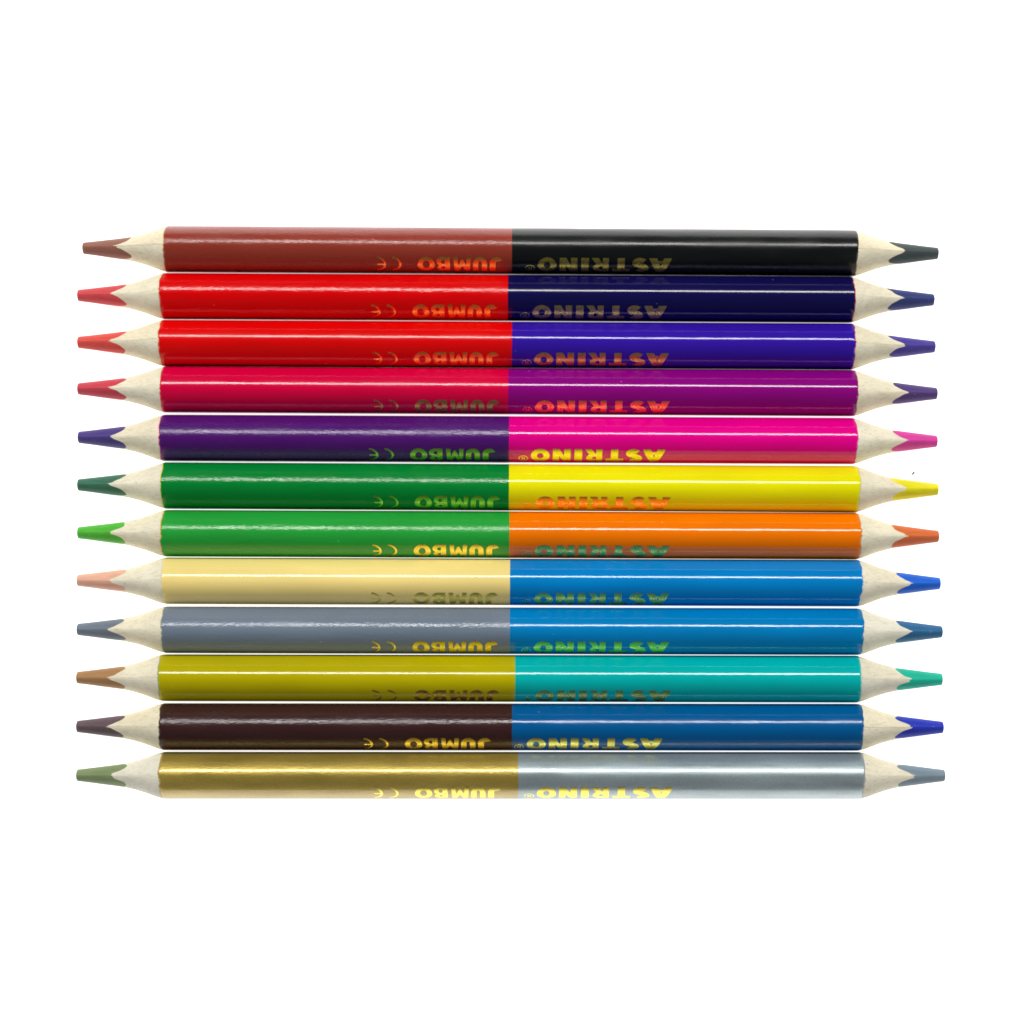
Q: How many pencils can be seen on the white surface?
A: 12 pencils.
